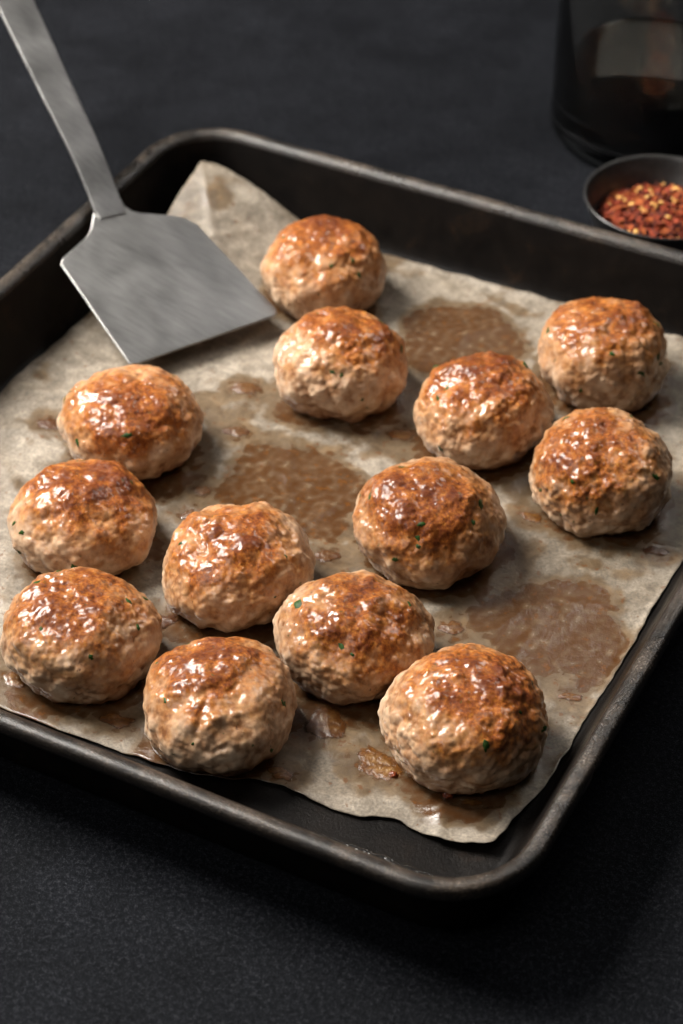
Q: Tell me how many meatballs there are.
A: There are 13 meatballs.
